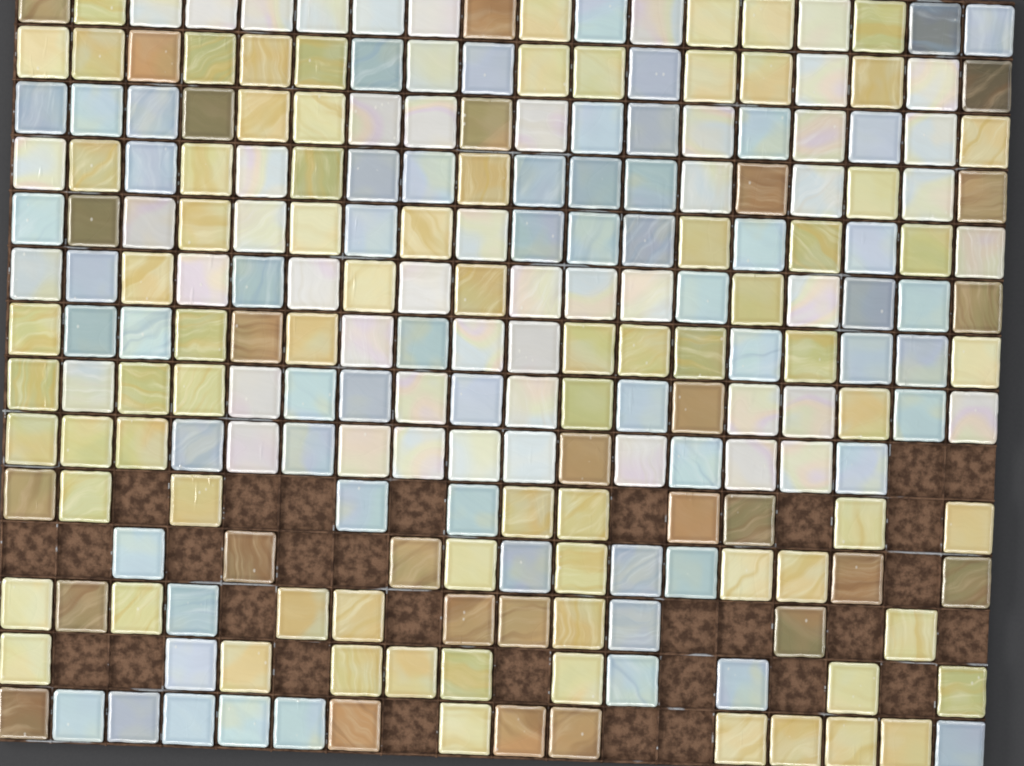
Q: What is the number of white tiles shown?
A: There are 52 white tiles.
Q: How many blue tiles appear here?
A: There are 63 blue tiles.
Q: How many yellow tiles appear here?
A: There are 78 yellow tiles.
